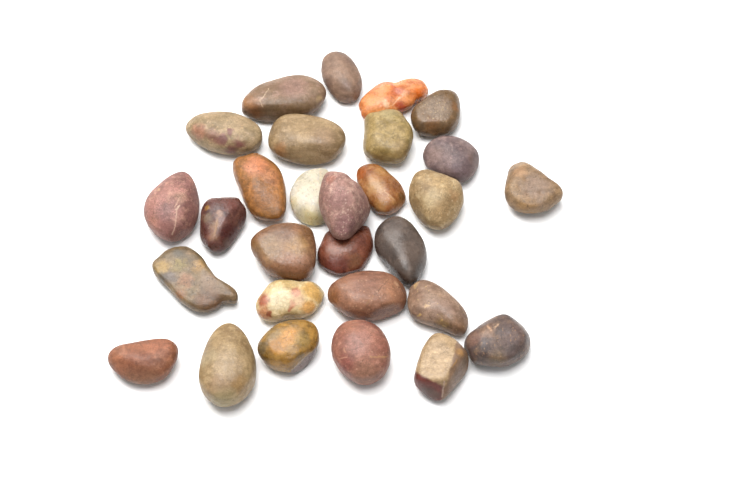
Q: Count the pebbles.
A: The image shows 29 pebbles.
